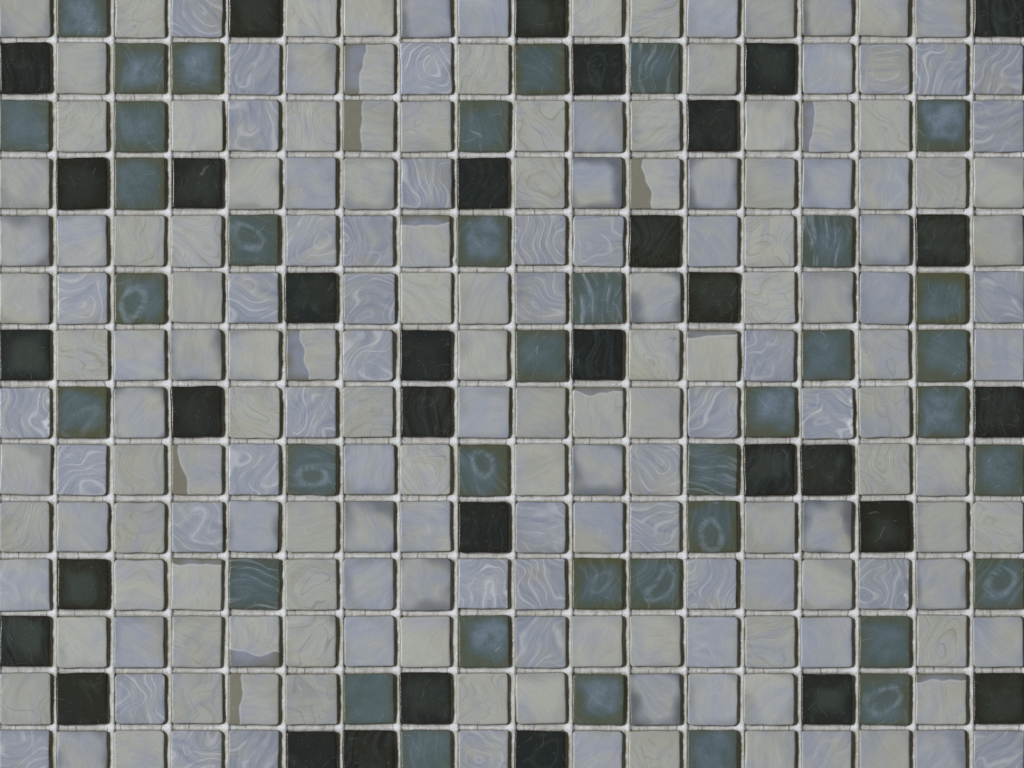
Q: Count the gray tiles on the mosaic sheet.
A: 181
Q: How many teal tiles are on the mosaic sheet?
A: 38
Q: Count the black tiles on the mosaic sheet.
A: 33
